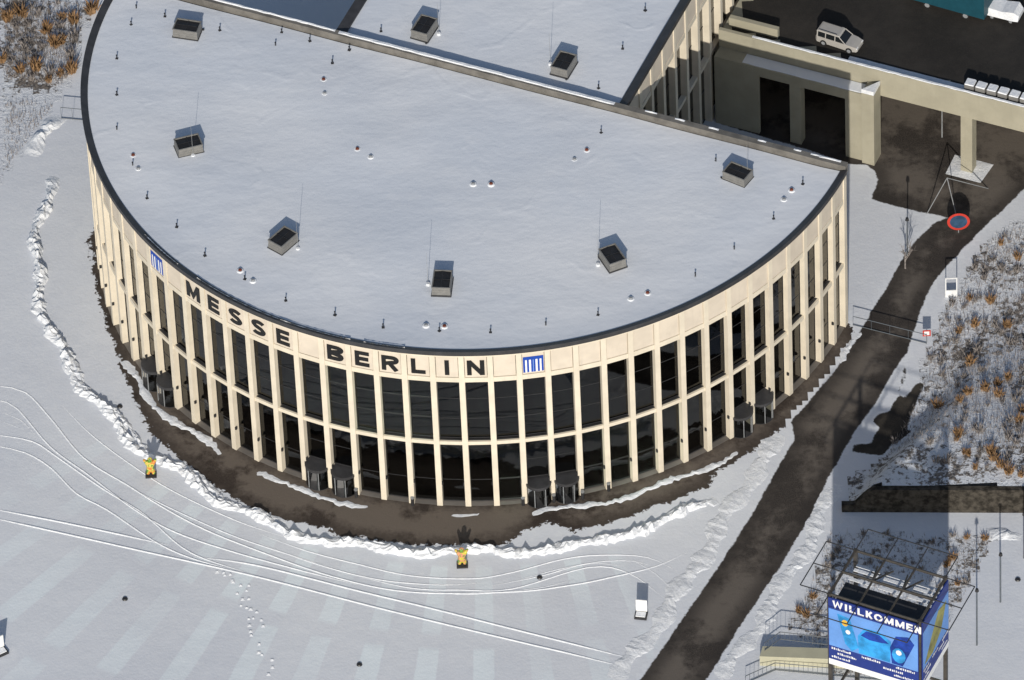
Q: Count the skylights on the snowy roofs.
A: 8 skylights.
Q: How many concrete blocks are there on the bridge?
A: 6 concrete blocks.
